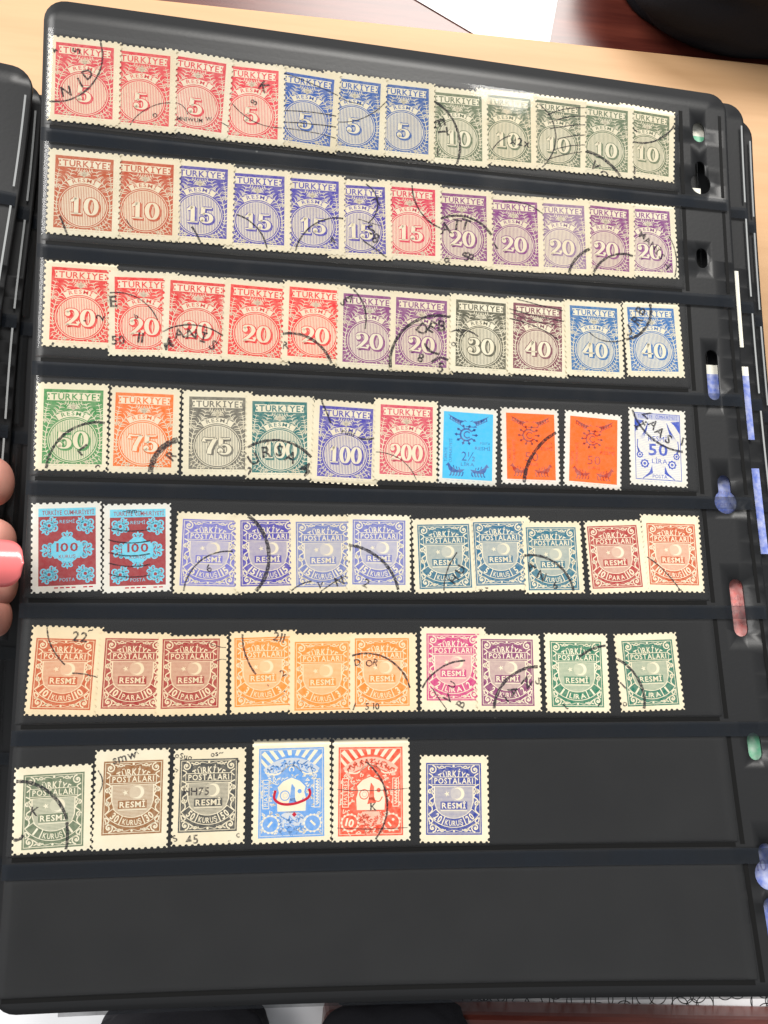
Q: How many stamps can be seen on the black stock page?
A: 72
